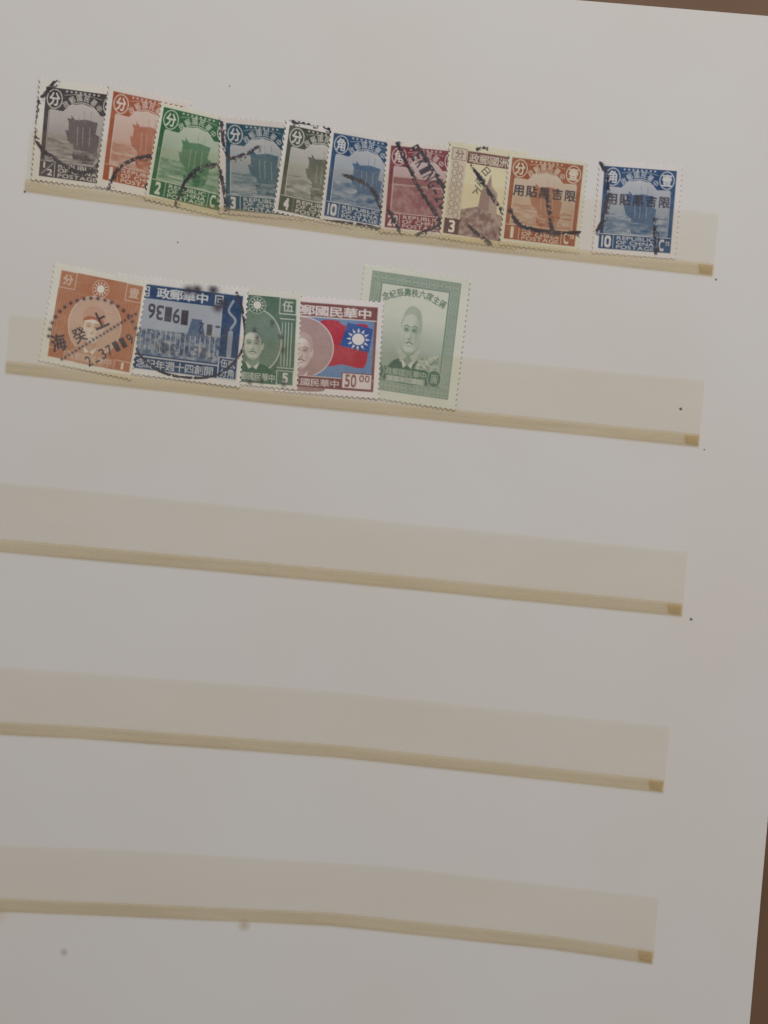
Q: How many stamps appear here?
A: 15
